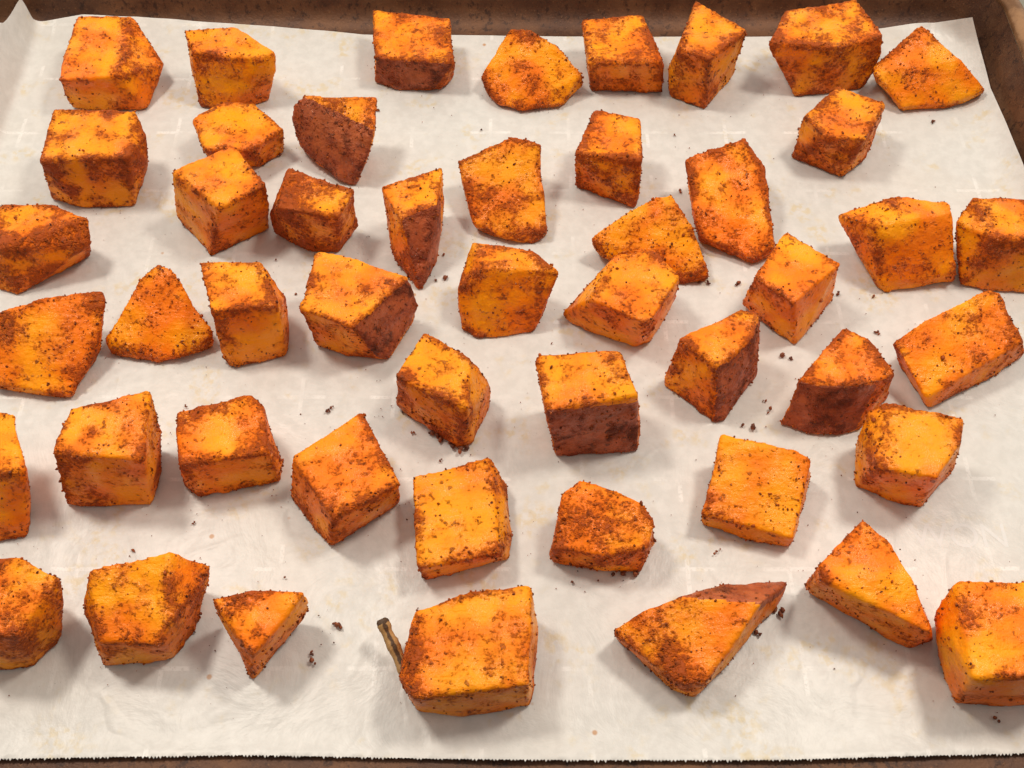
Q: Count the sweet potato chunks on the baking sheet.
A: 49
